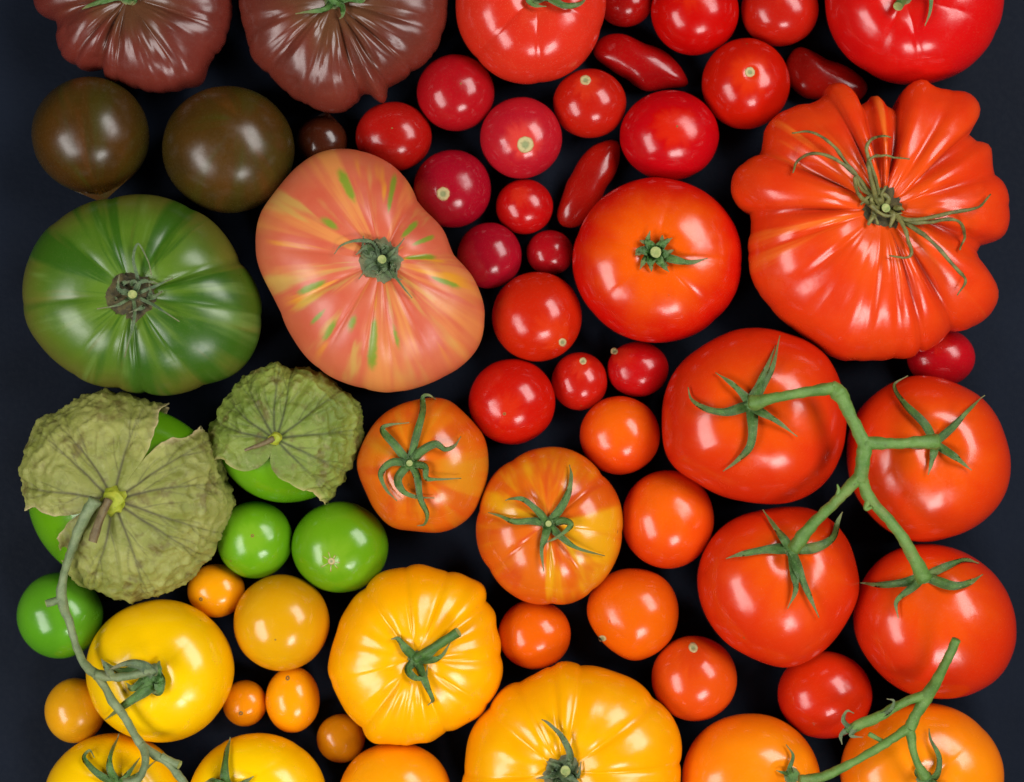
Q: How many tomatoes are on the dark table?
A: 61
